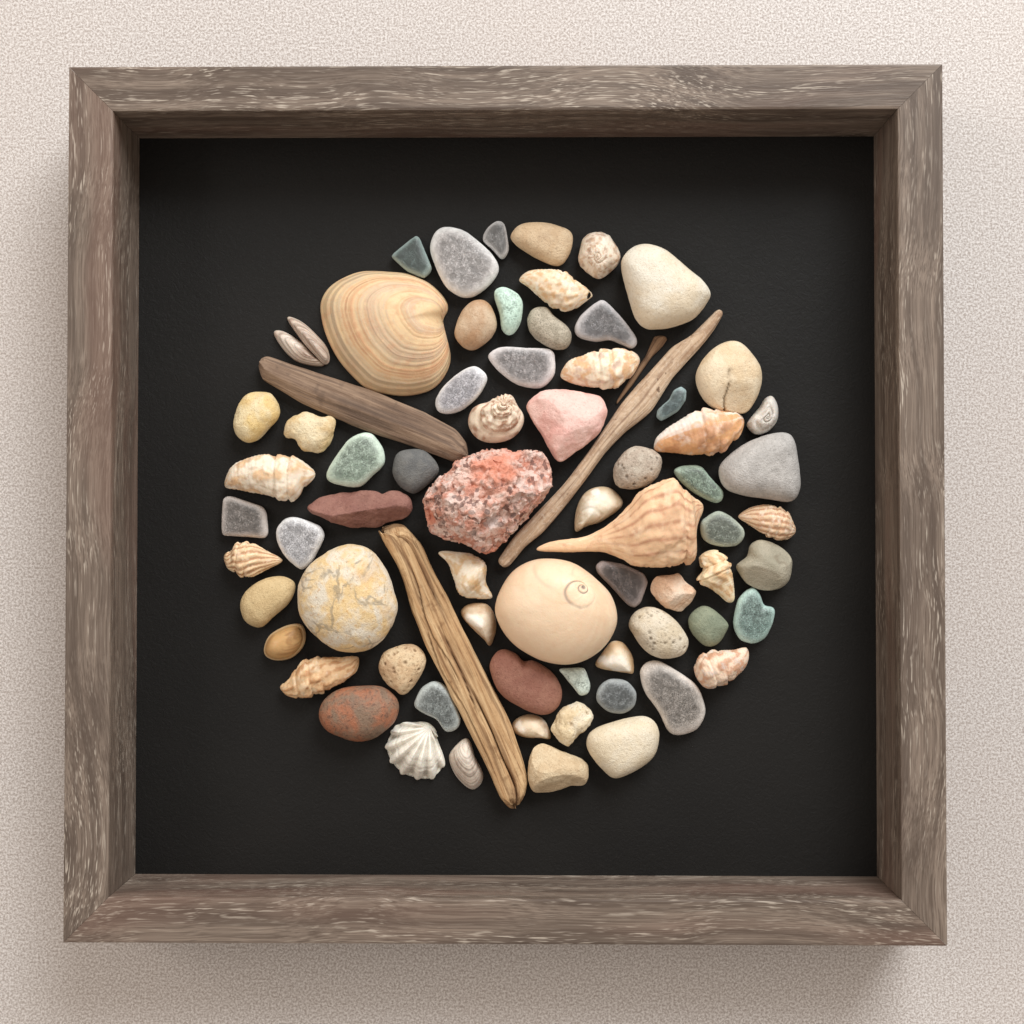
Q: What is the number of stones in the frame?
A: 25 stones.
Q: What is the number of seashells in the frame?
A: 24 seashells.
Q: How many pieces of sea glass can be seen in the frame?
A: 19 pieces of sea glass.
